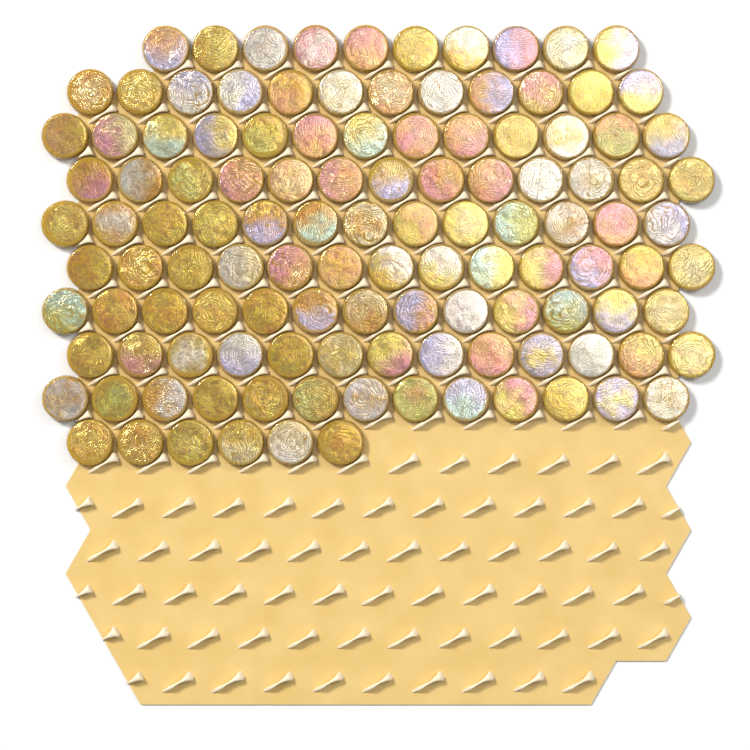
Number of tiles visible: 119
